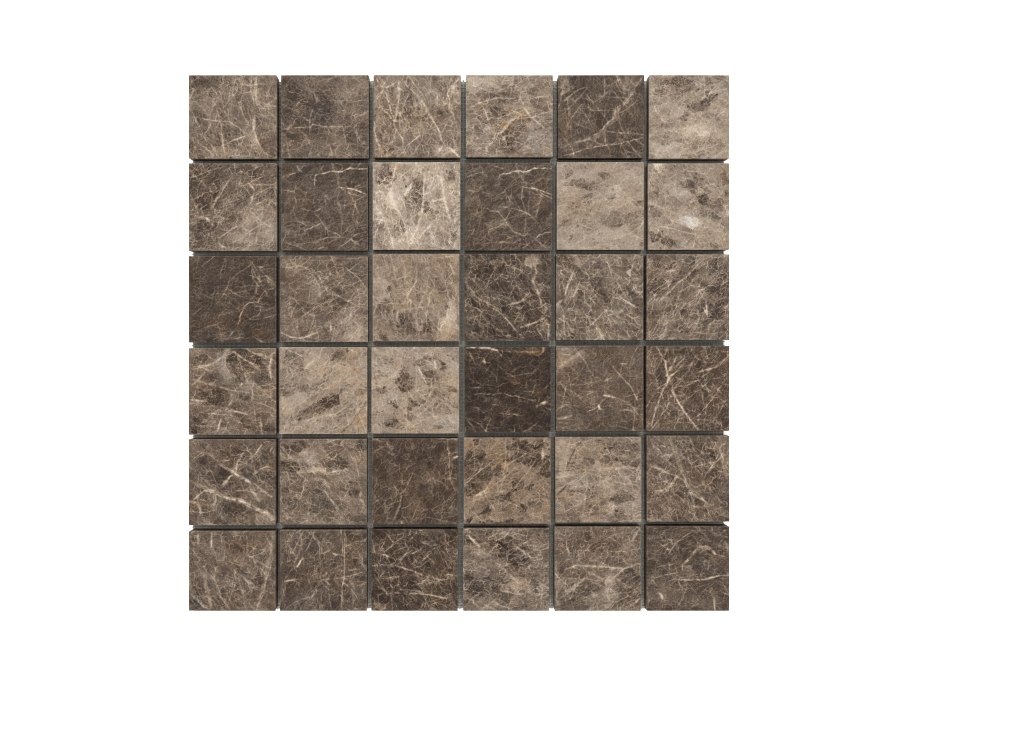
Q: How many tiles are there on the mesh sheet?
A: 36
